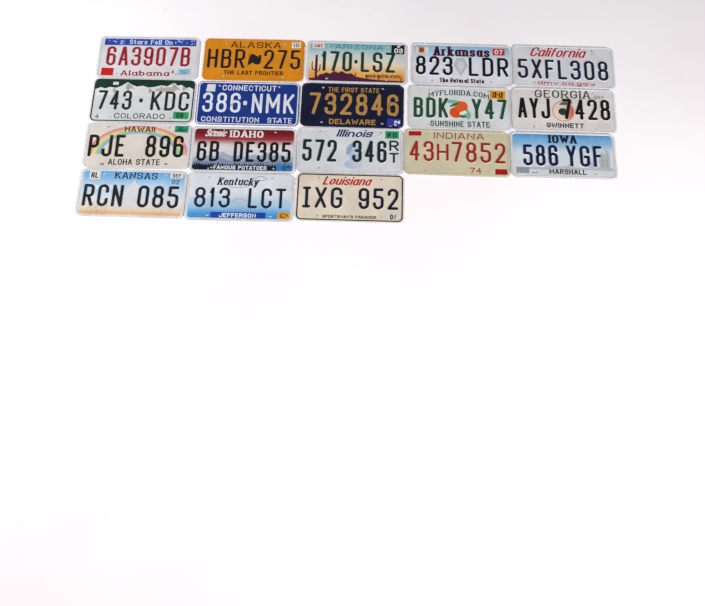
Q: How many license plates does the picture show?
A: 18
